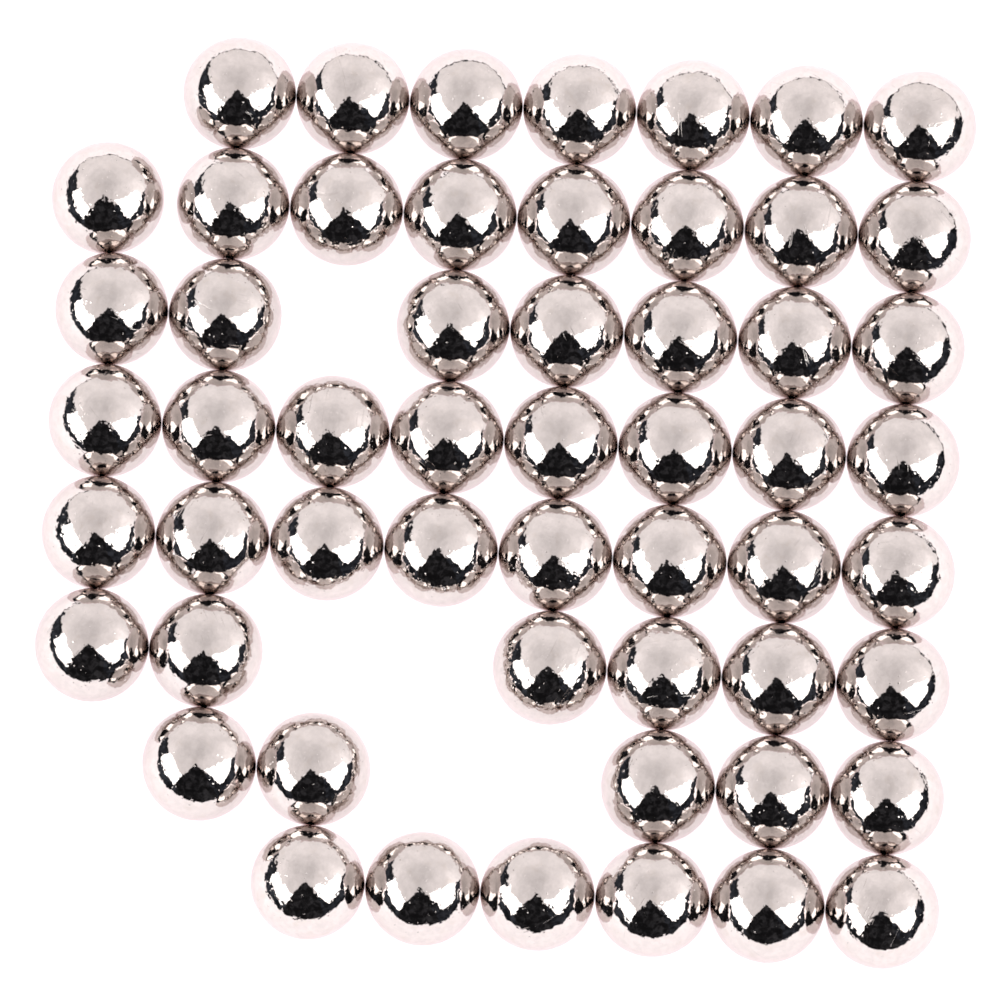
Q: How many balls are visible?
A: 55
